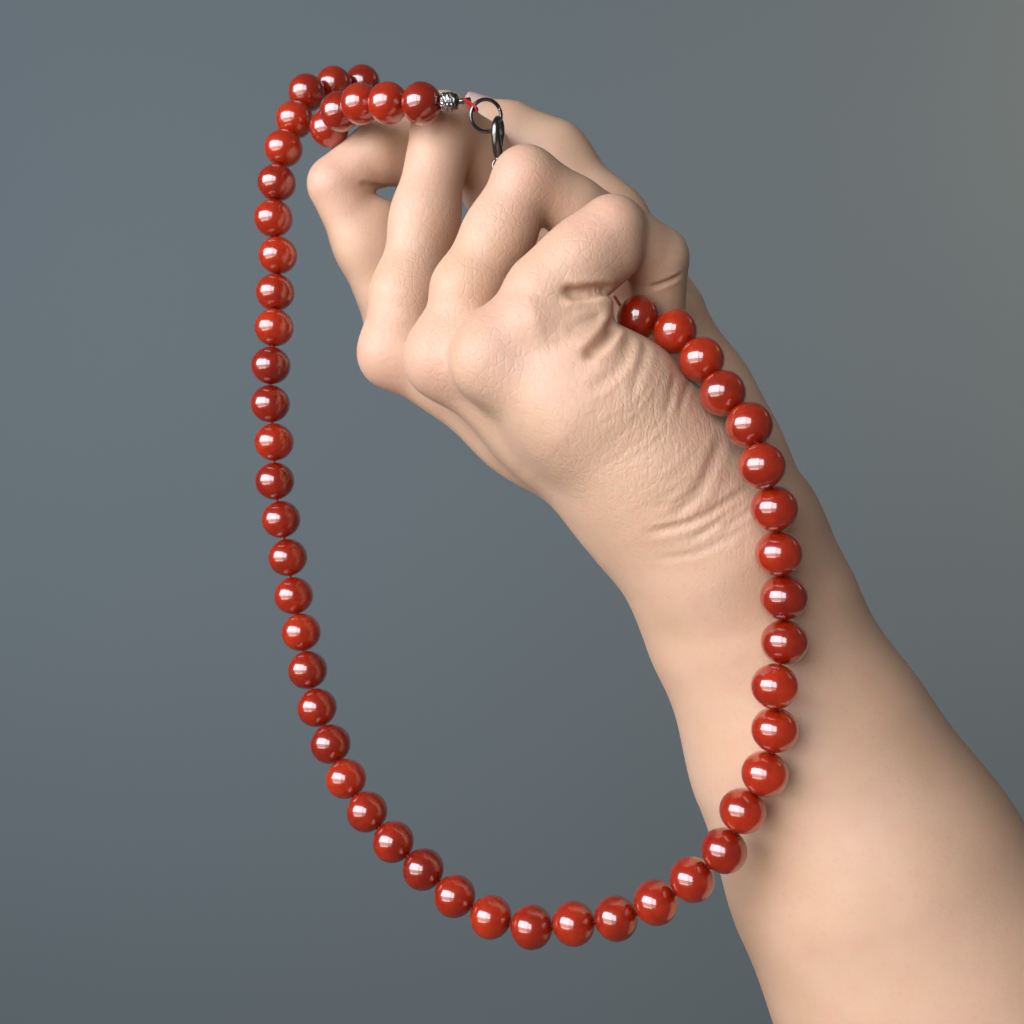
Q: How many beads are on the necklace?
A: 52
